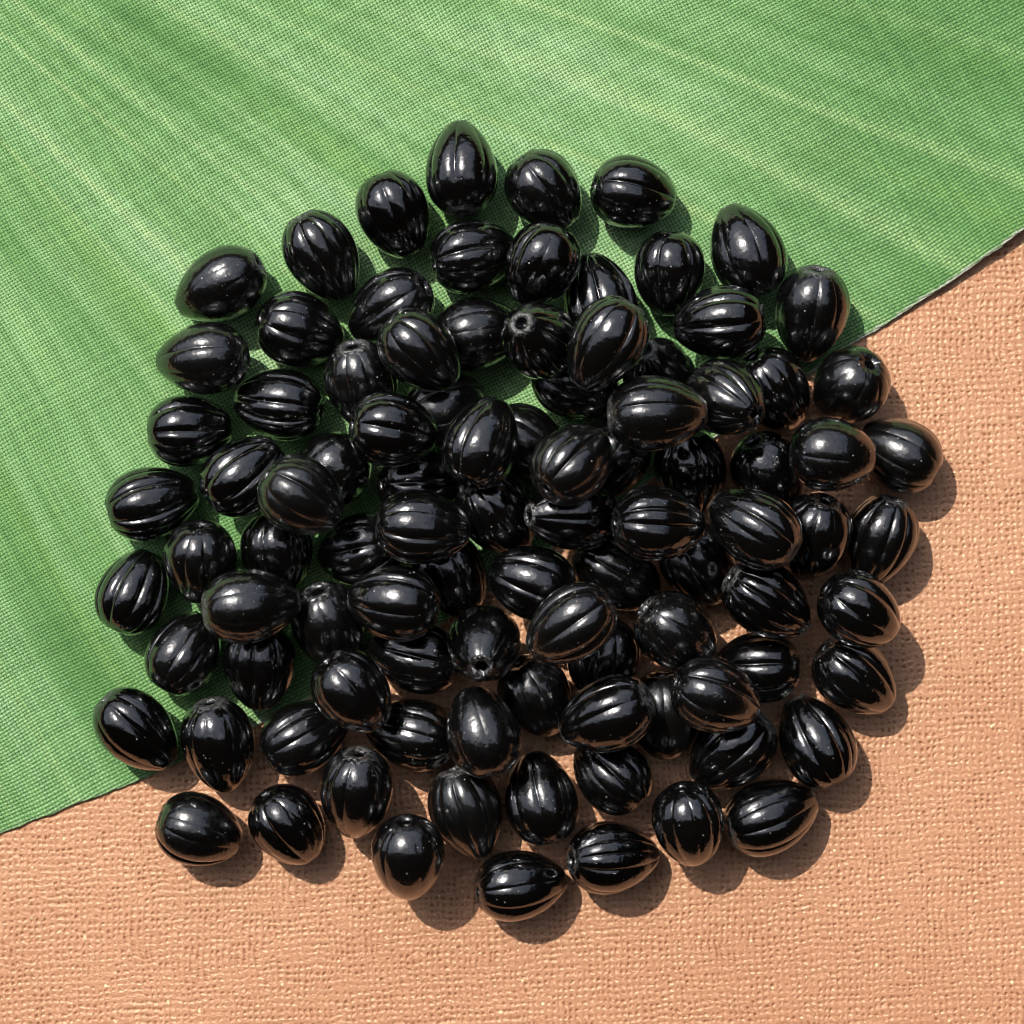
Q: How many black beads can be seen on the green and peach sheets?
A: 96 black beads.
